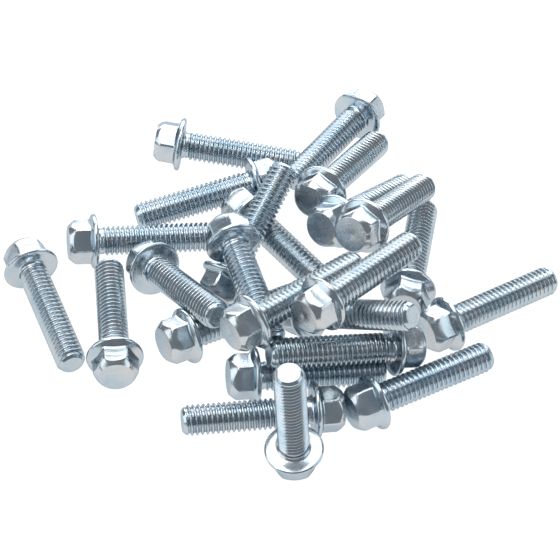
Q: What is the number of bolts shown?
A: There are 24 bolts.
